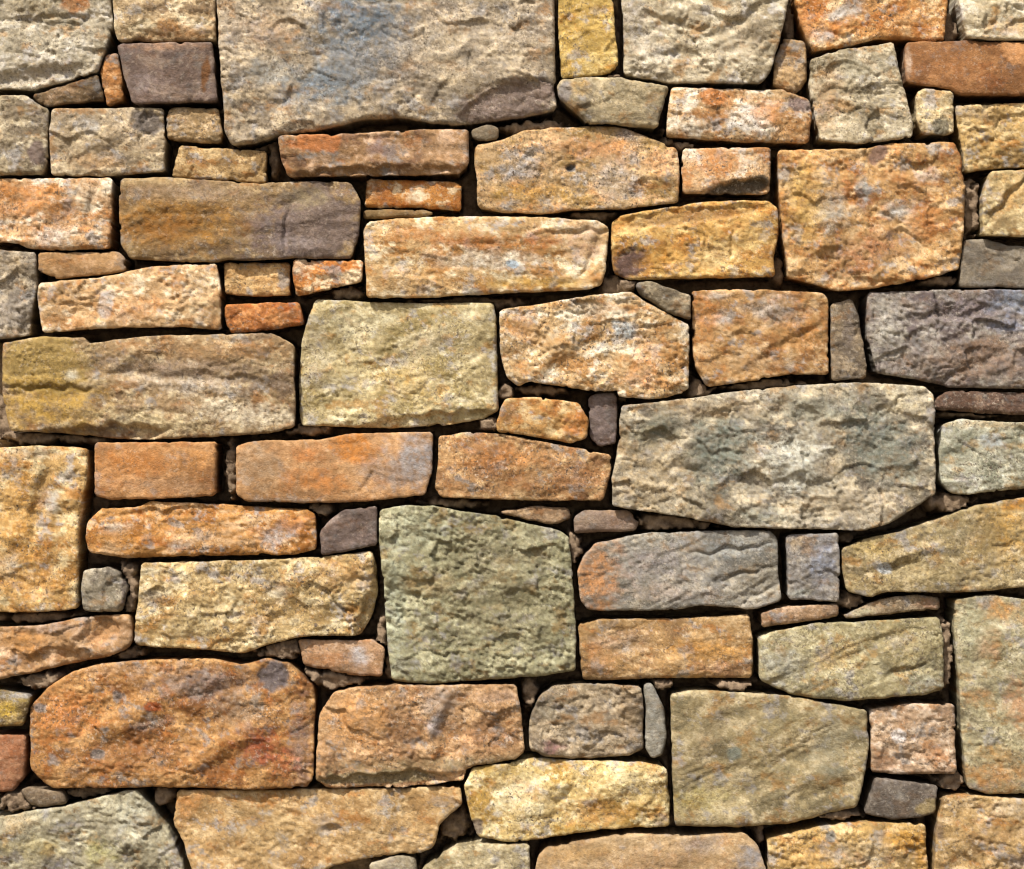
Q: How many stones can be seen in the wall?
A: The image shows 91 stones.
